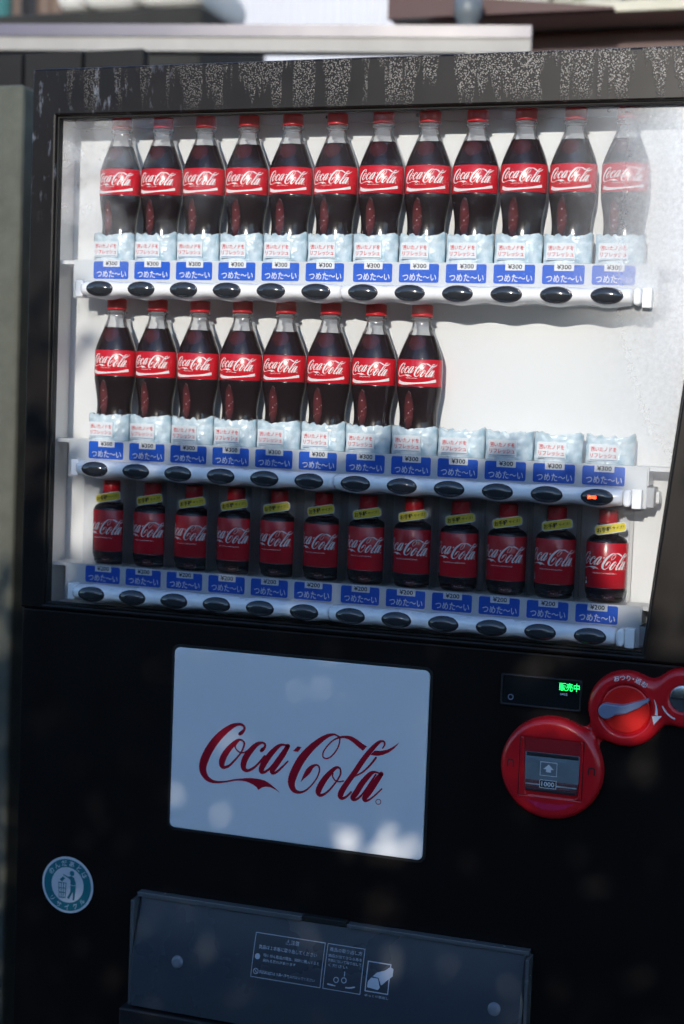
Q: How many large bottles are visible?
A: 20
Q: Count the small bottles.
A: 12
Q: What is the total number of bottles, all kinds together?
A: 32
